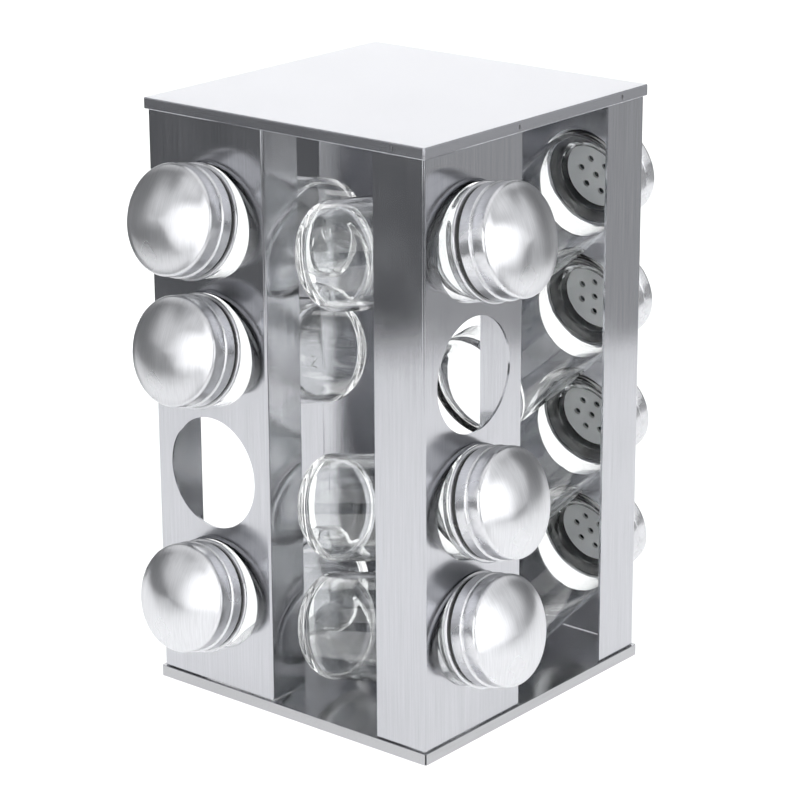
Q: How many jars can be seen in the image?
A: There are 10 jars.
